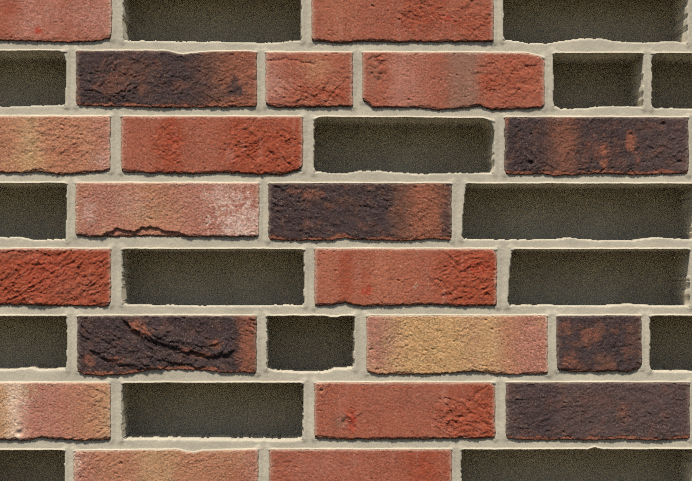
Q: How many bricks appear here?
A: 20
